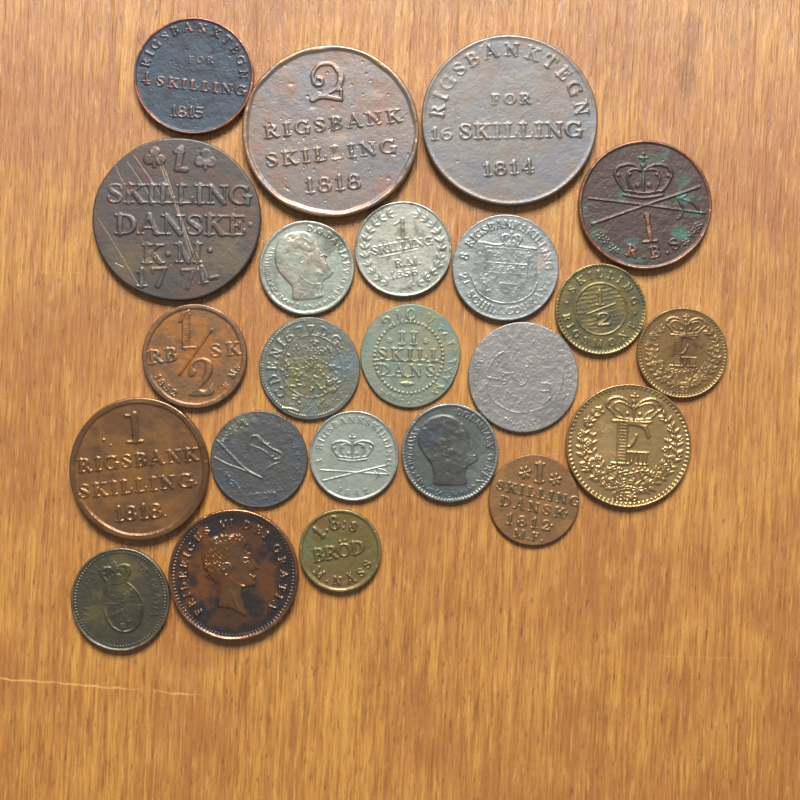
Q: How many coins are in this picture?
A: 23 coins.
